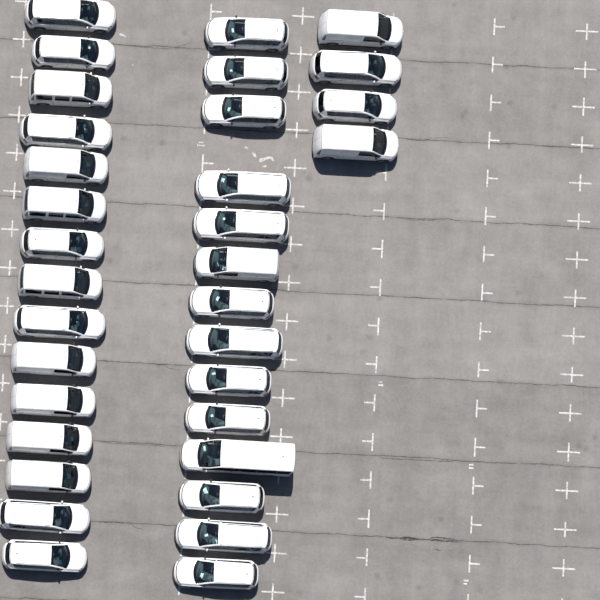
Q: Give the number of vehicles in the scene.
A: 33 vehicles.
